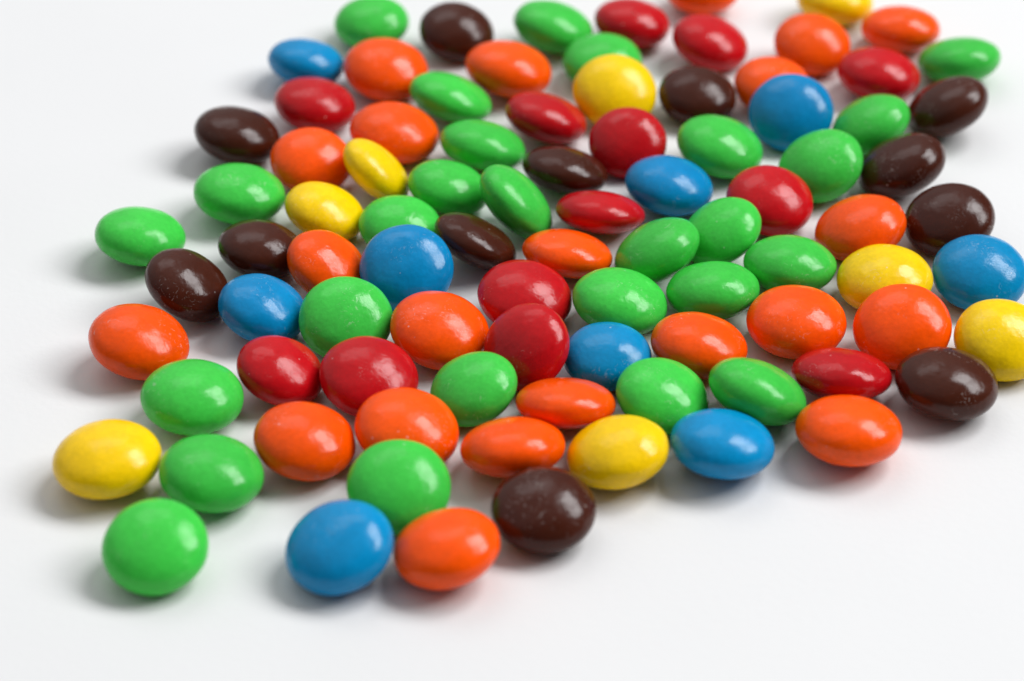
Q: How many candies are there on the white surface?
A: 91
